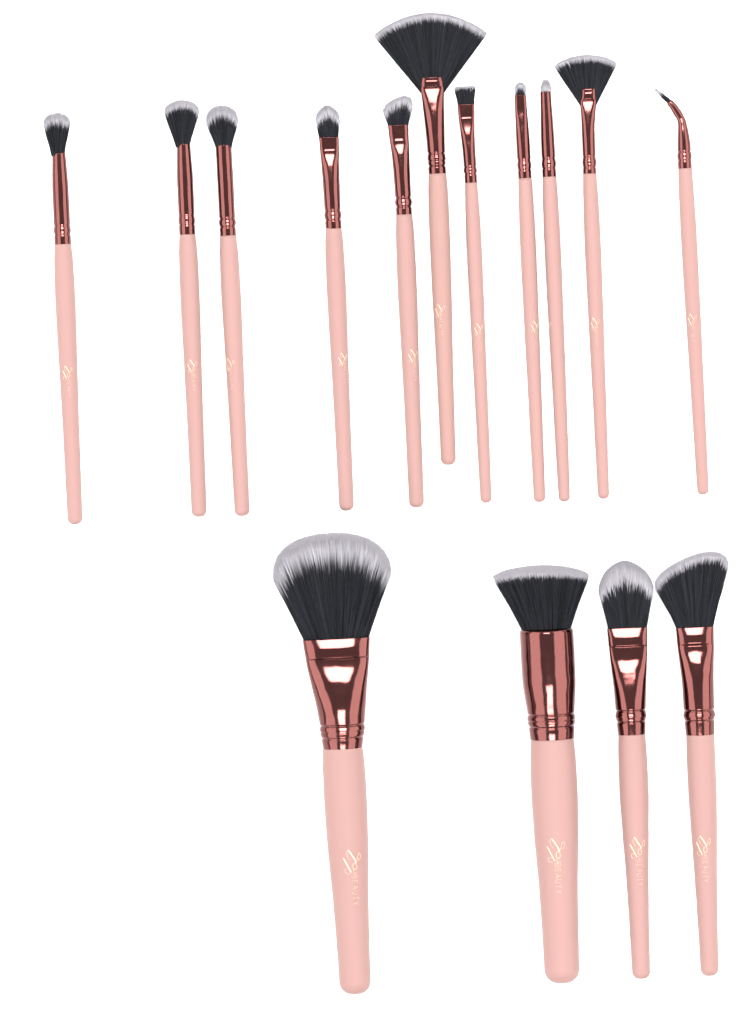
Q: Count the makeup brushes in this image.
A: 15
